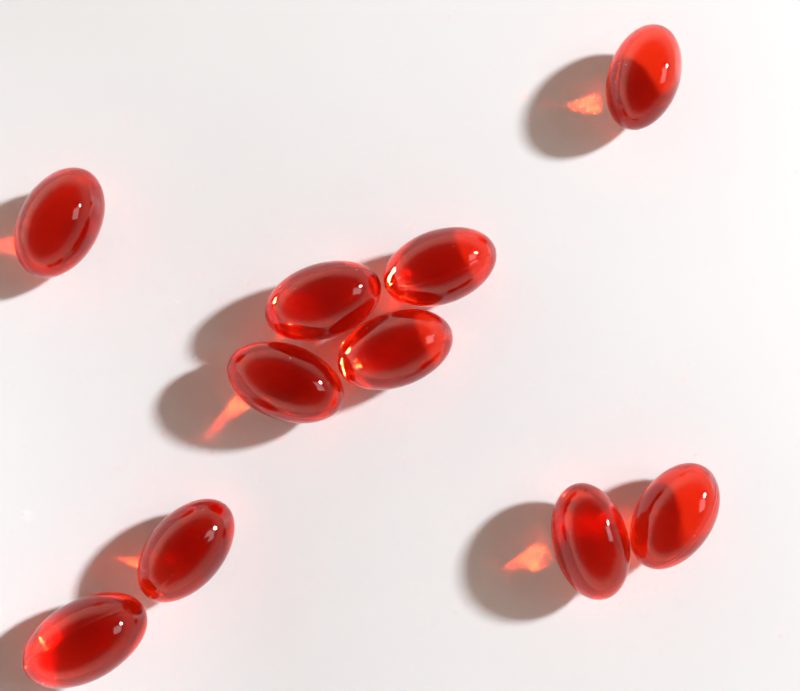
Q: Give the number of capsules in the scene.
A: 10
